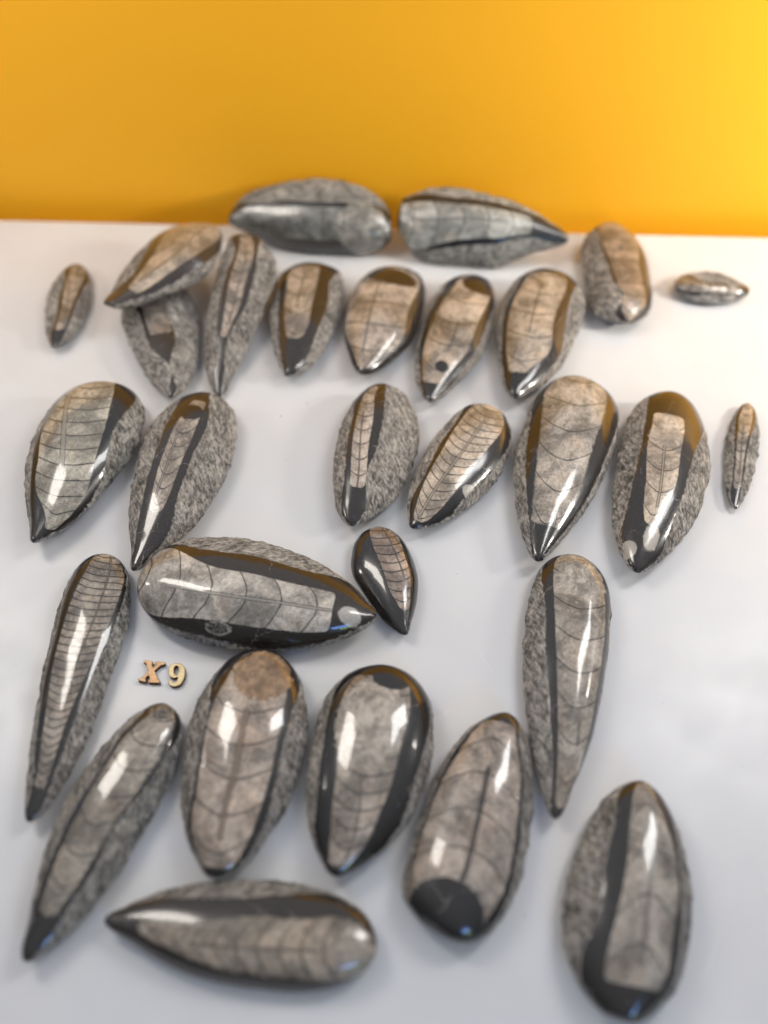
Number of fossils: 29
